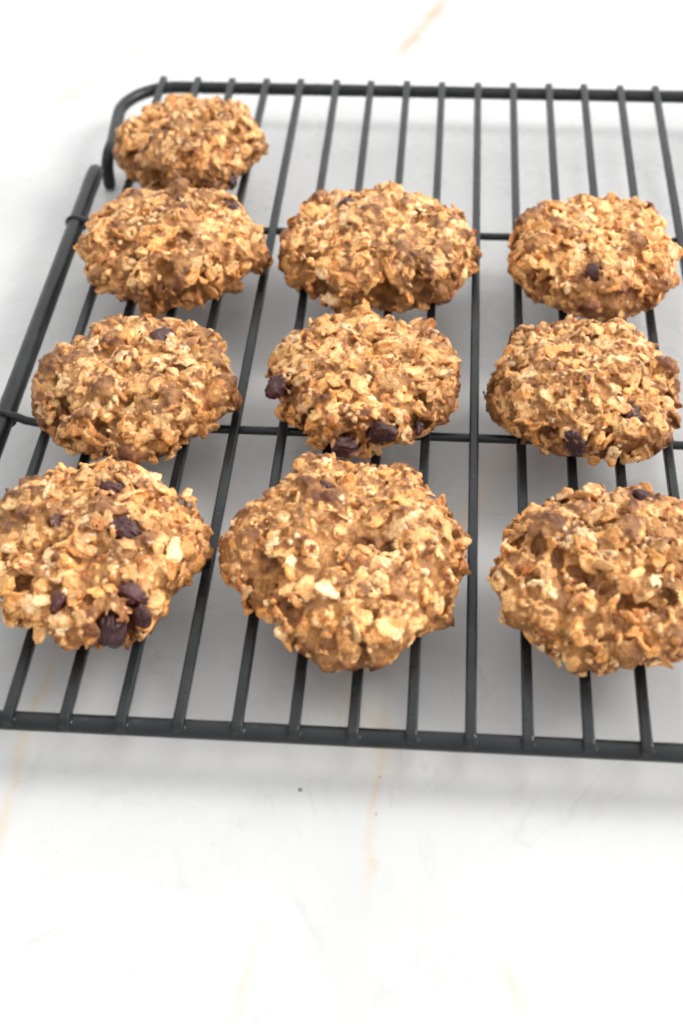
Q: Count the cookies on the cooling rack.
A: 10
